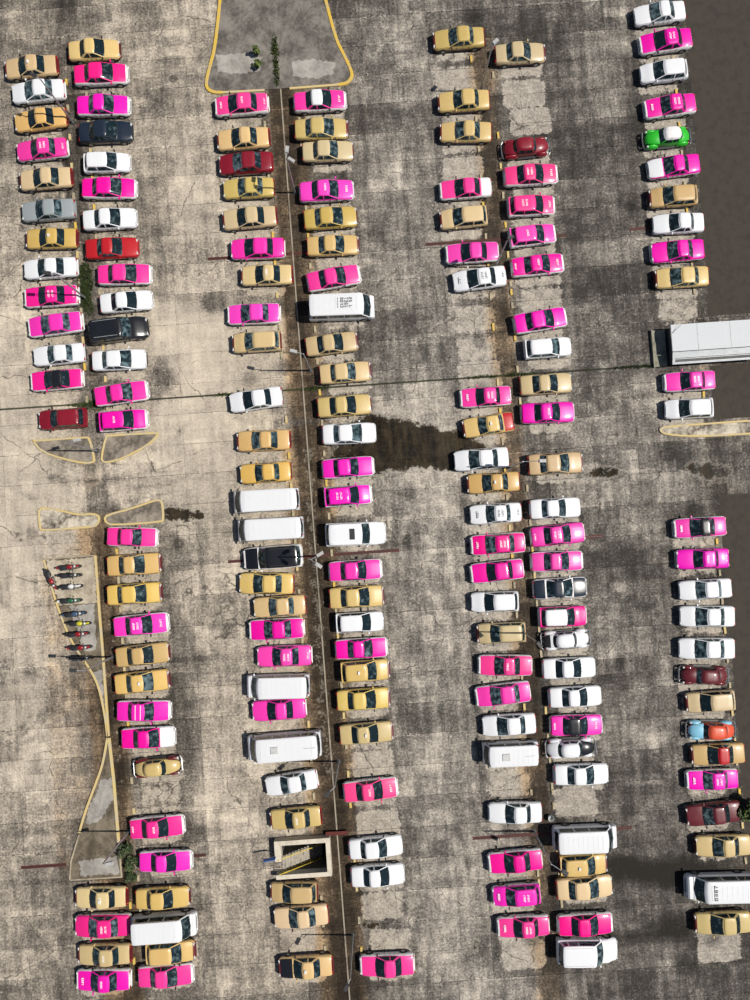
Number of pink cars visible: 63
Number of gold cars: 56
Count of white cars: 35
